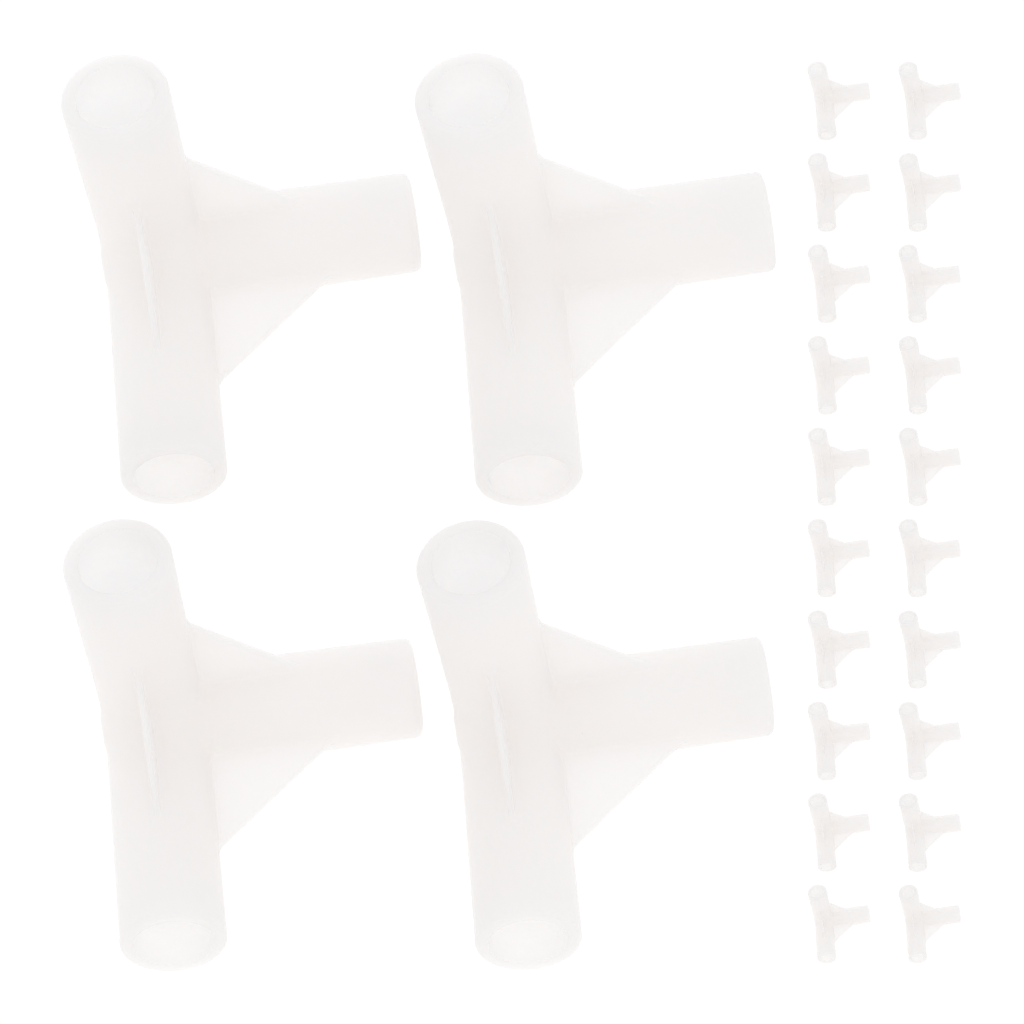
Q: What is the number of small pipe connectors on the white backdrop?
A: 20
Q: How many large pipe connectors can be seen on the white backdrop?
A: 4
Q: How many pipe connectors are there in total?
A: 24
